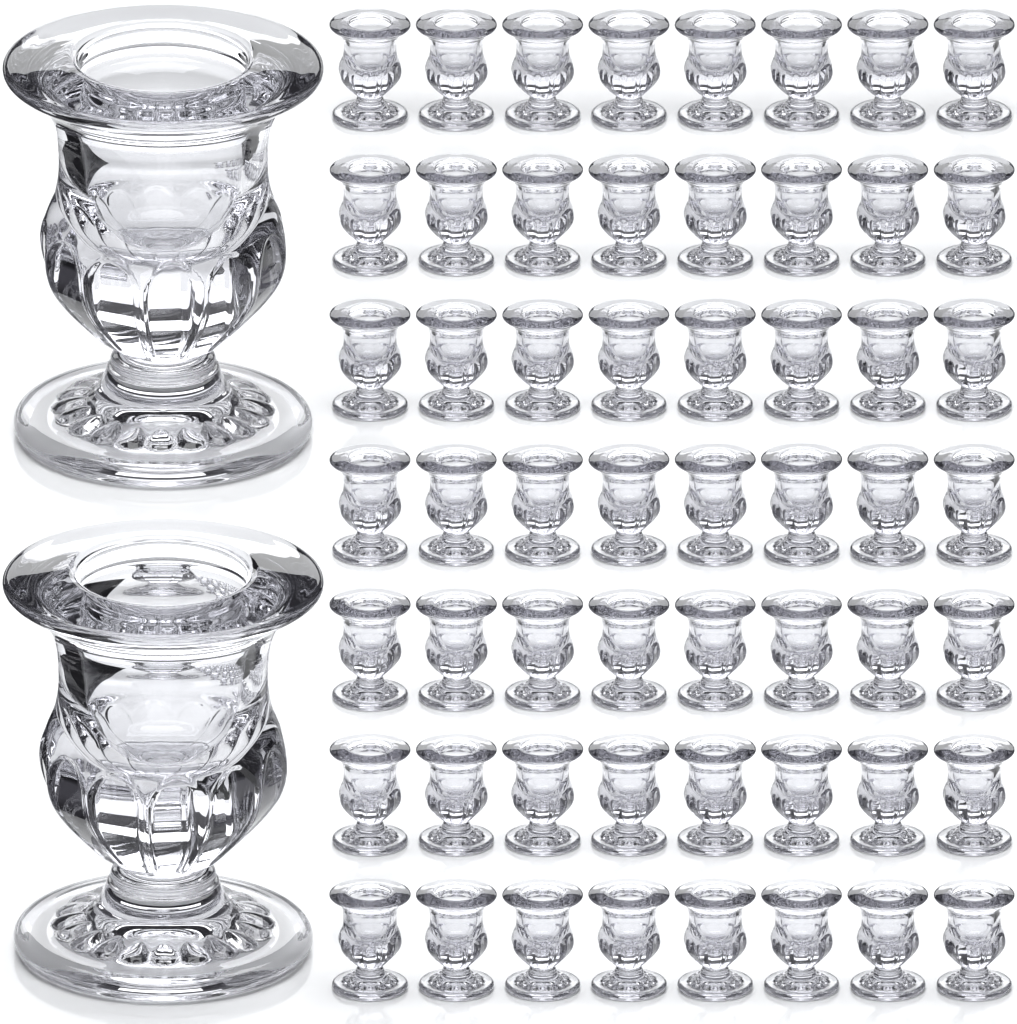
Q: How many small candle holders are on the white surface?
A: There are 56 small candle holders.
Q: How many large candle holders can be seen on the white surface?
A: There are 2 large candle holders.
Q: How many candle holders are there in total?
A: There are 58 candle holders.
